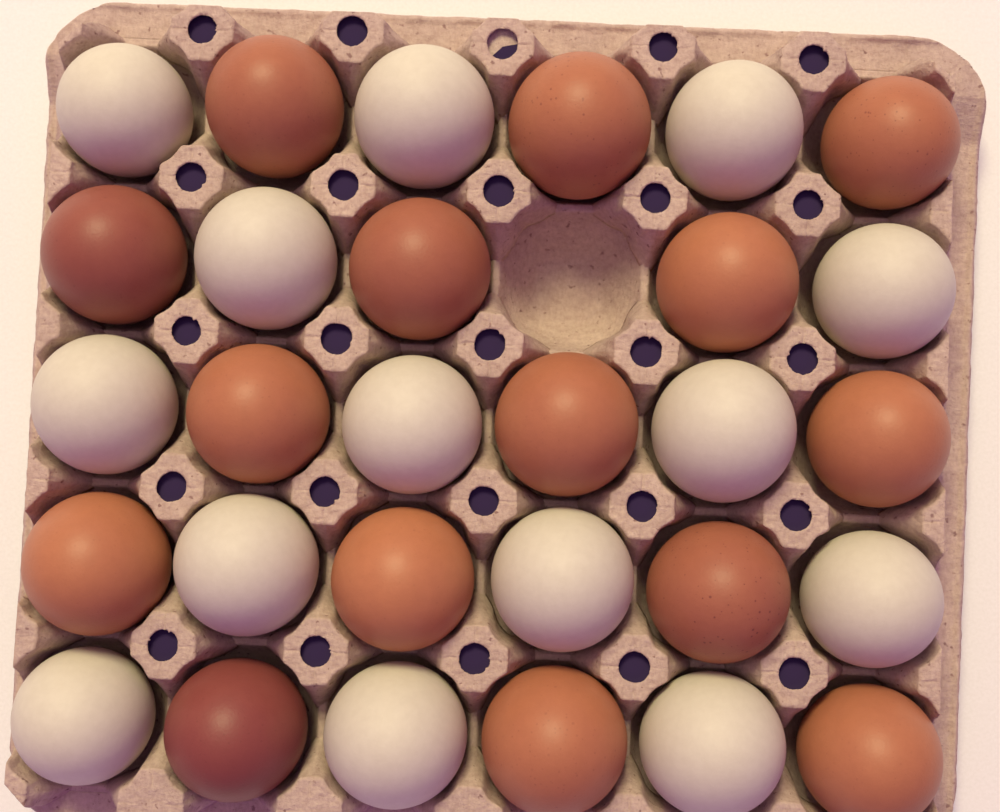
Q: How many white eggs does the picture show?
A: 14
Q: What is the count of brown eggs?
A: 15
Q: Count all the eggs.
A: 29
